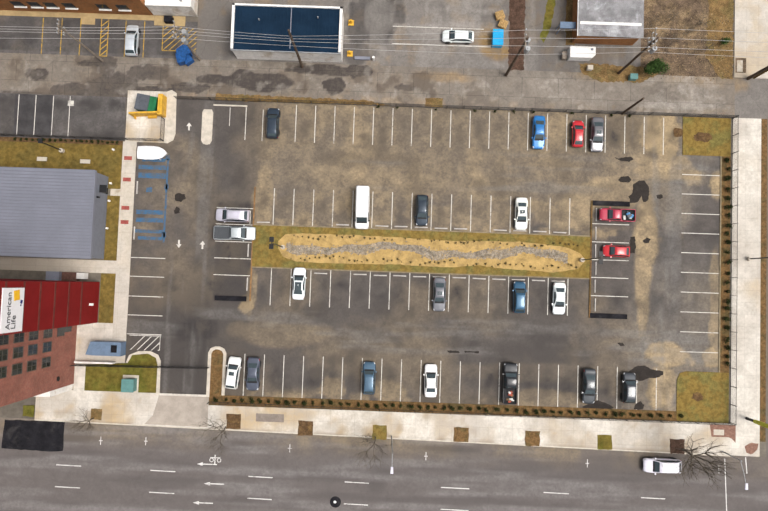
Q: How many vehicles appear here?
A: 25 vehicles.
